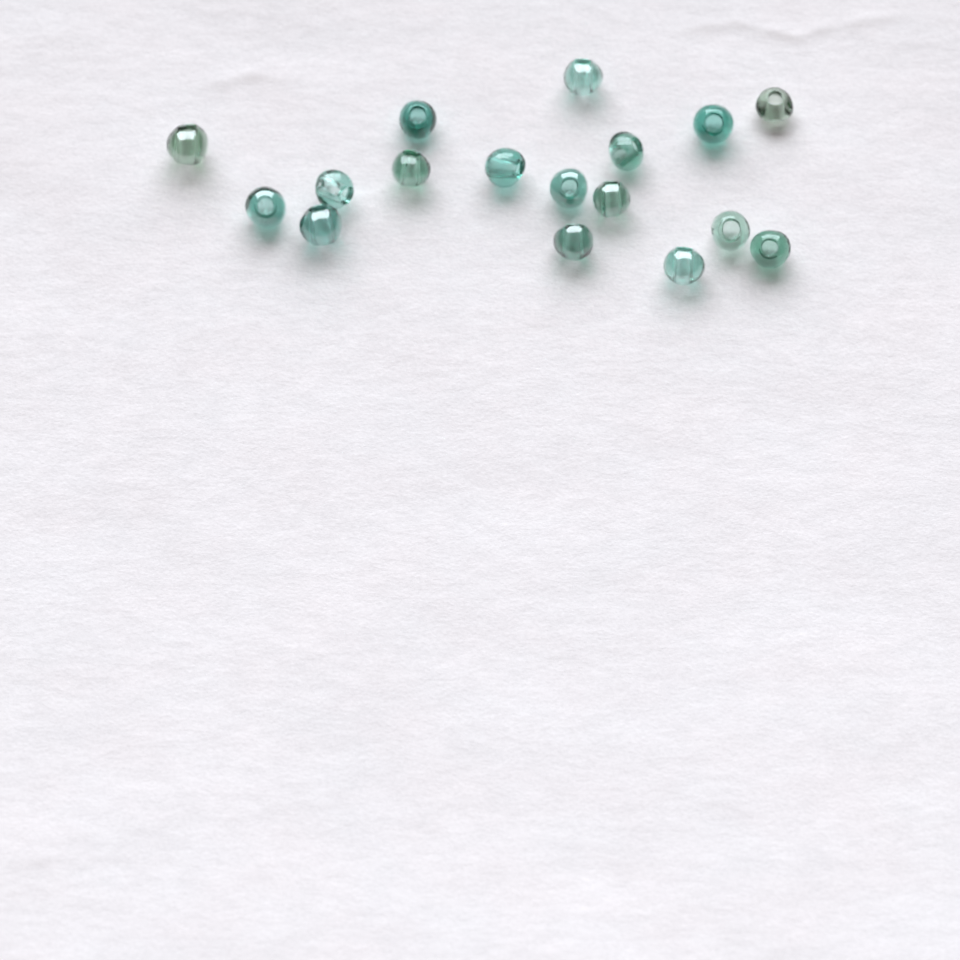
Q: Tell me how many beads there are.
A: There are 17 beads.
